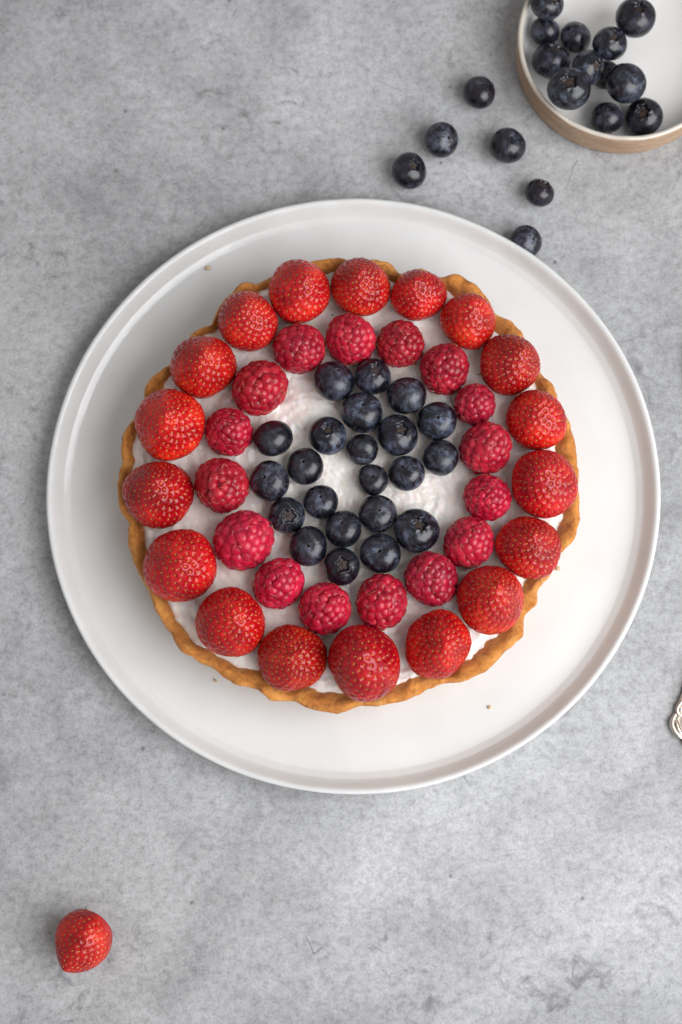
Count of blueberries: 40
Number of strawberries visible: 19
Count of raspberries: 16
